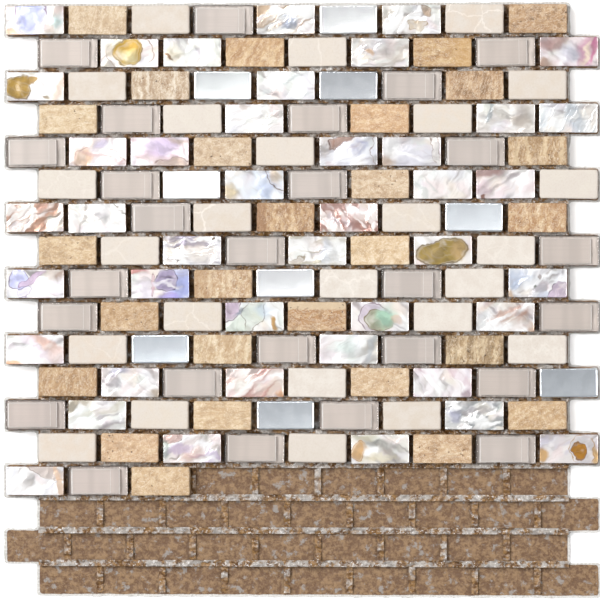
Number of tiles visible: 129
